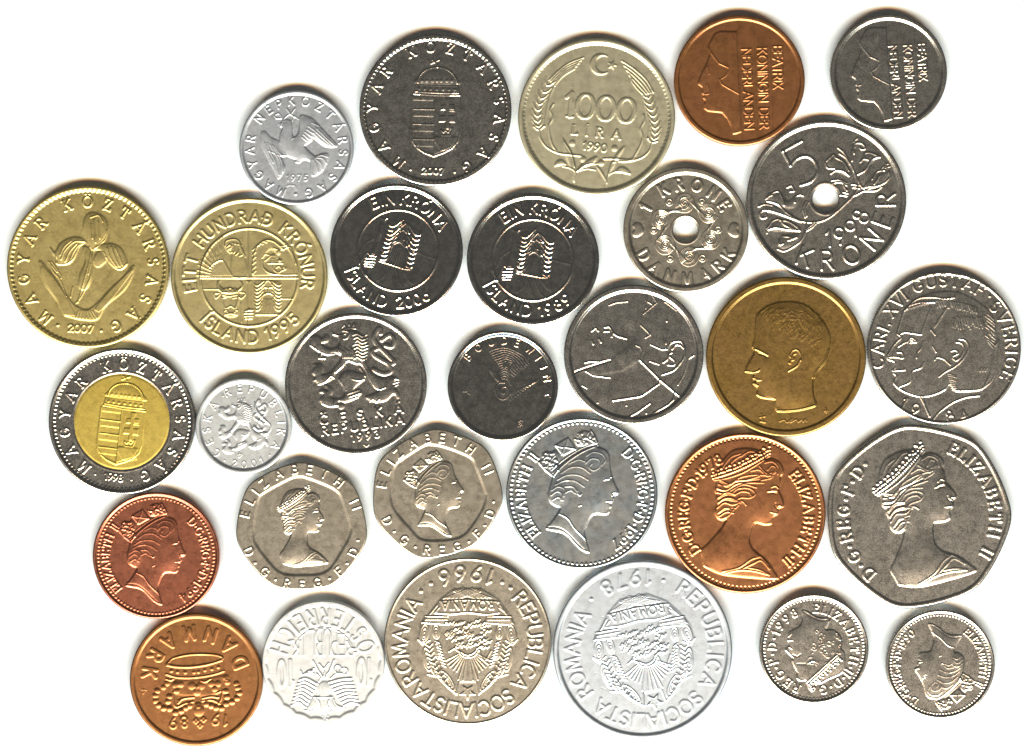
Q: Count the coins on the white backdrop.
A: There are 30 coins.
